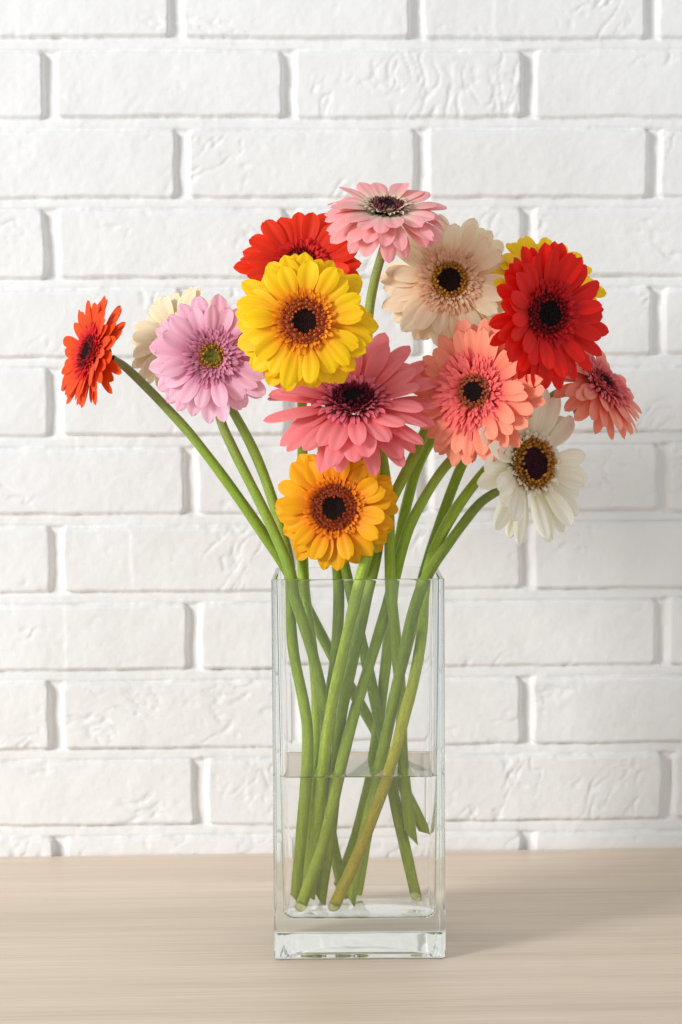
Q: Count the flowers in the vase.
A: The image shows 14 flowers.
